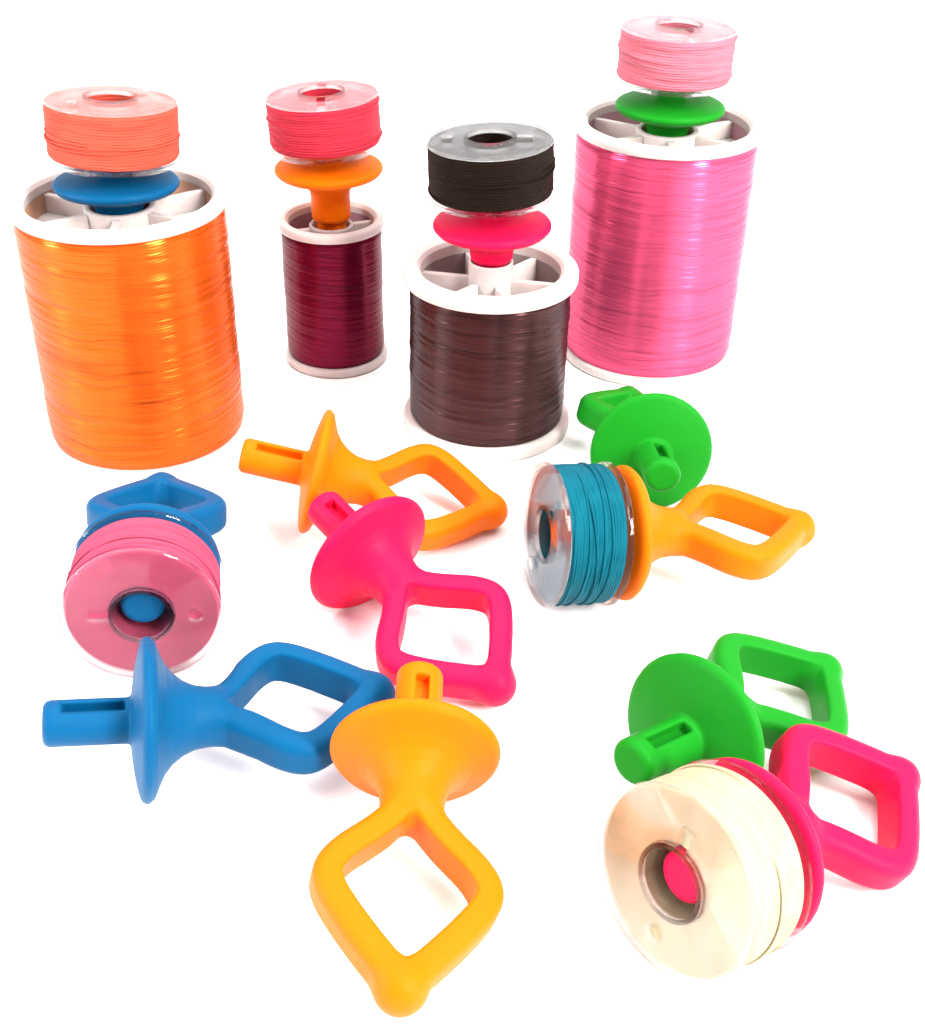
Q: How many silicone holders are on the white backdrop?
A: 13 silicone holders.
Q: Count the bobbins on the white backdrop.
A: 7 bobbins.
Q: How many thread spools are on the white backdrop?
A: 4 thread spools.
